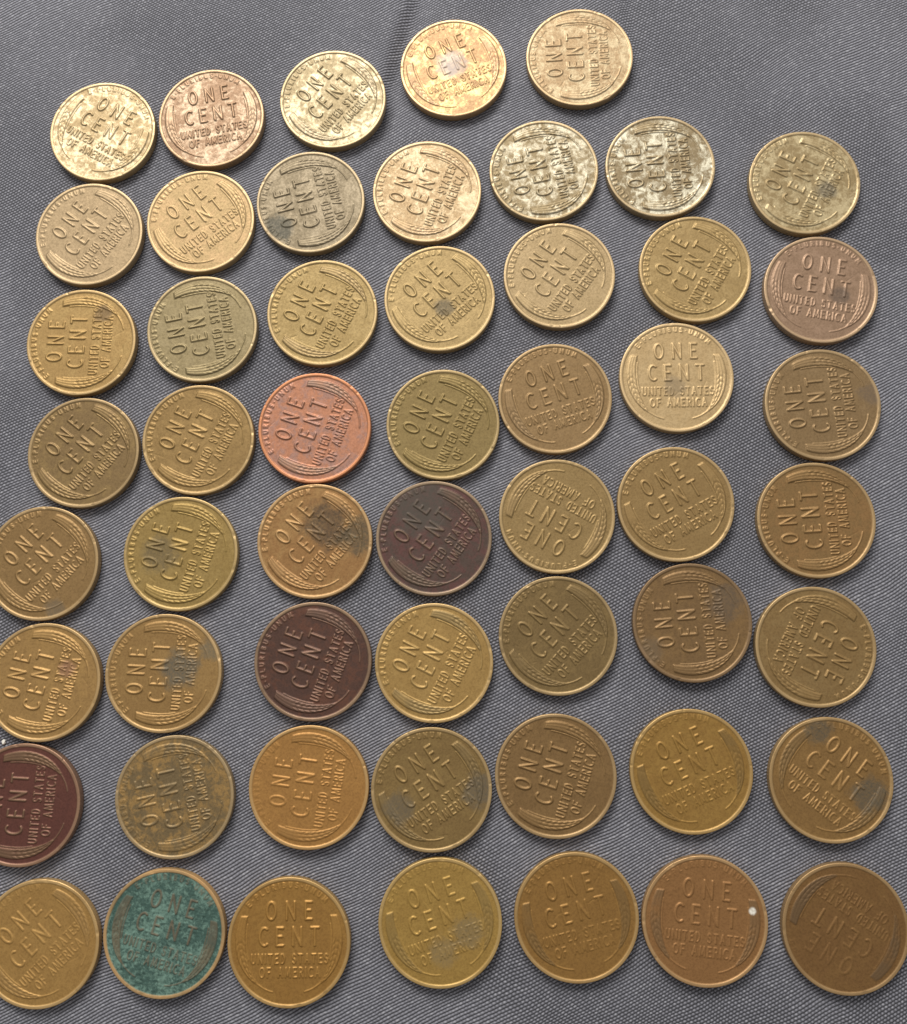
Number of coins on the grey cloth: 54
